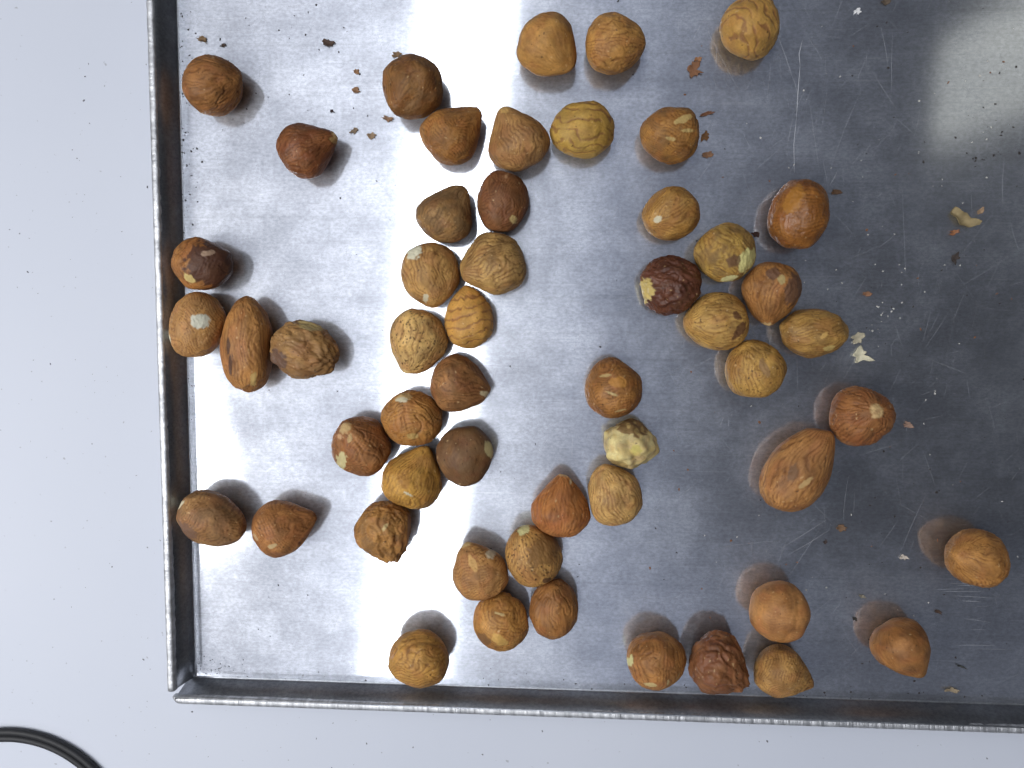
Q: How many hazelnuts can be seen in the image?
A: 53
